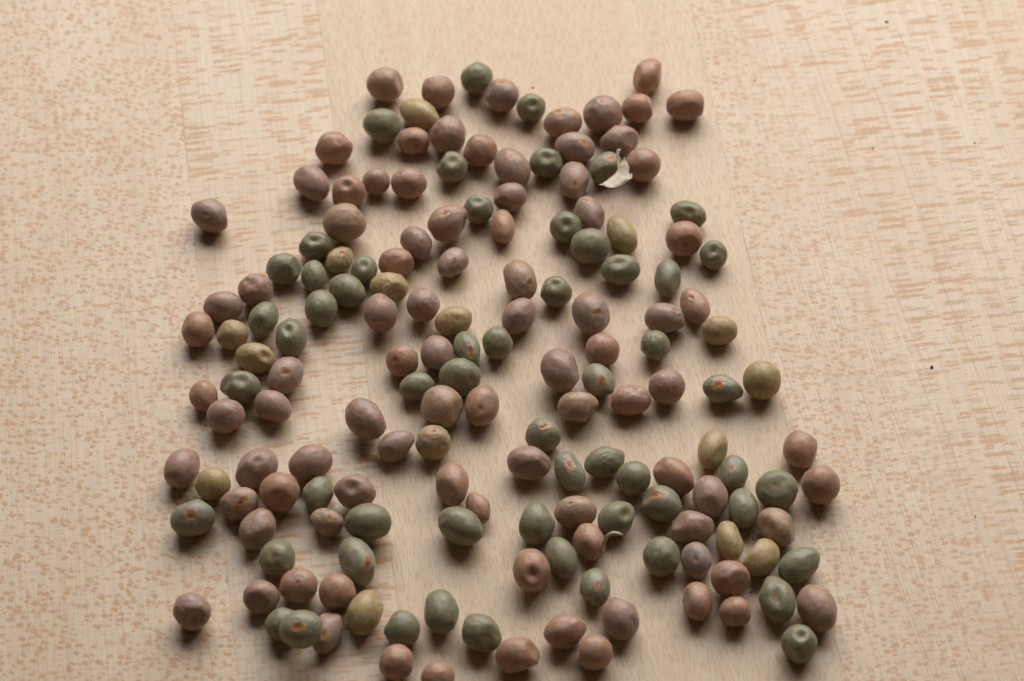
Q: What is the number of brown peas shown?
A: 92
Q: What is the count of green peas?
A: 57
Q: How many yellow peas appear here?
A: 15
